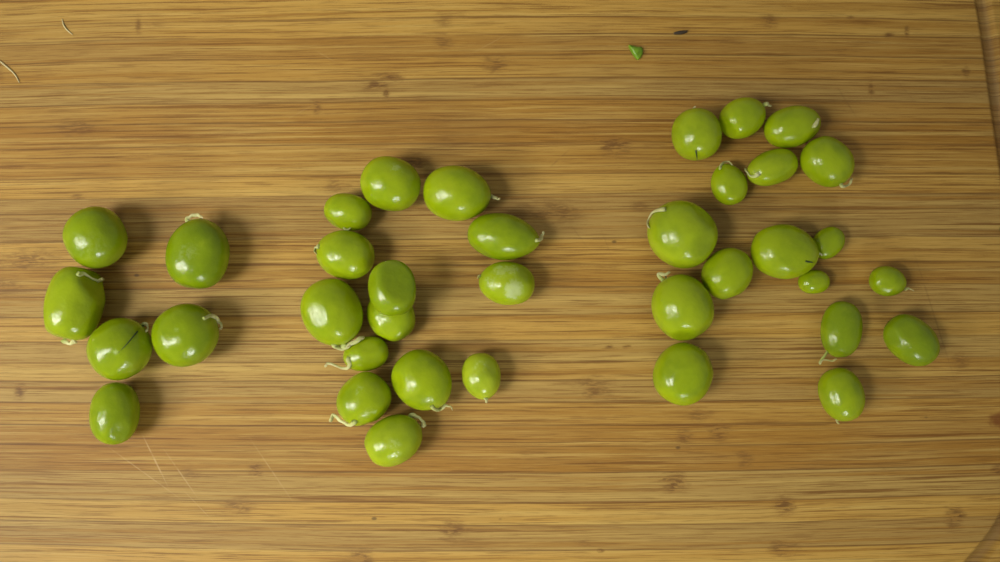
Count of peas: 37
